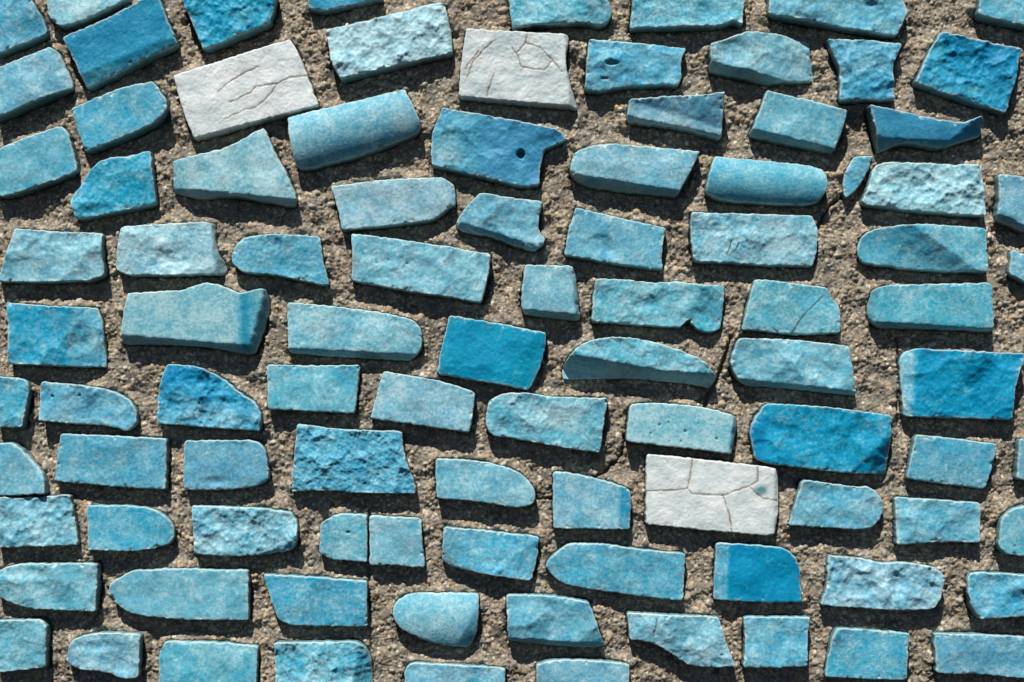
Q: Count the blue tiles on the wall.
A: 94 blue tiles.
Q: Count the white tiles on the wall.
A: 3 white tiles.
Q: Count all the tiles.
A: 97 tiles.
